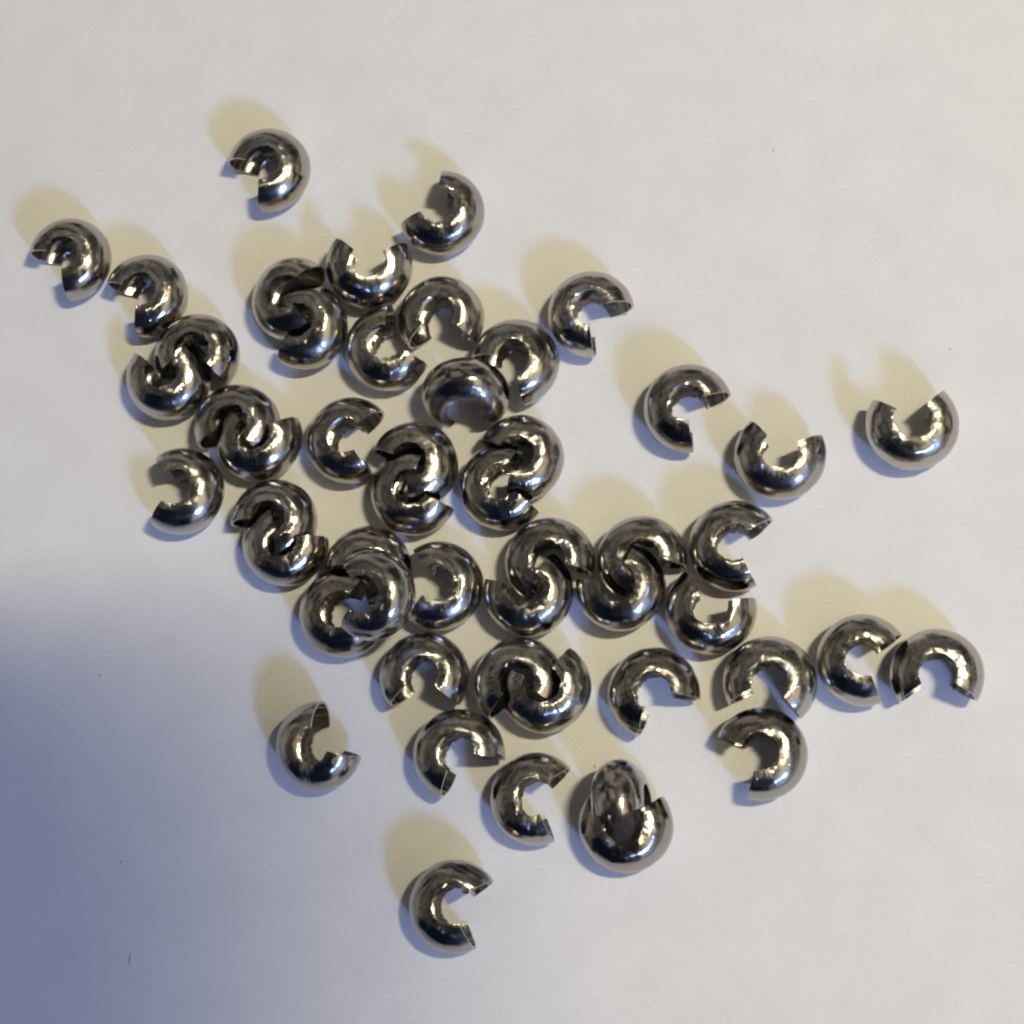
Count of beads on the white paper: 51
